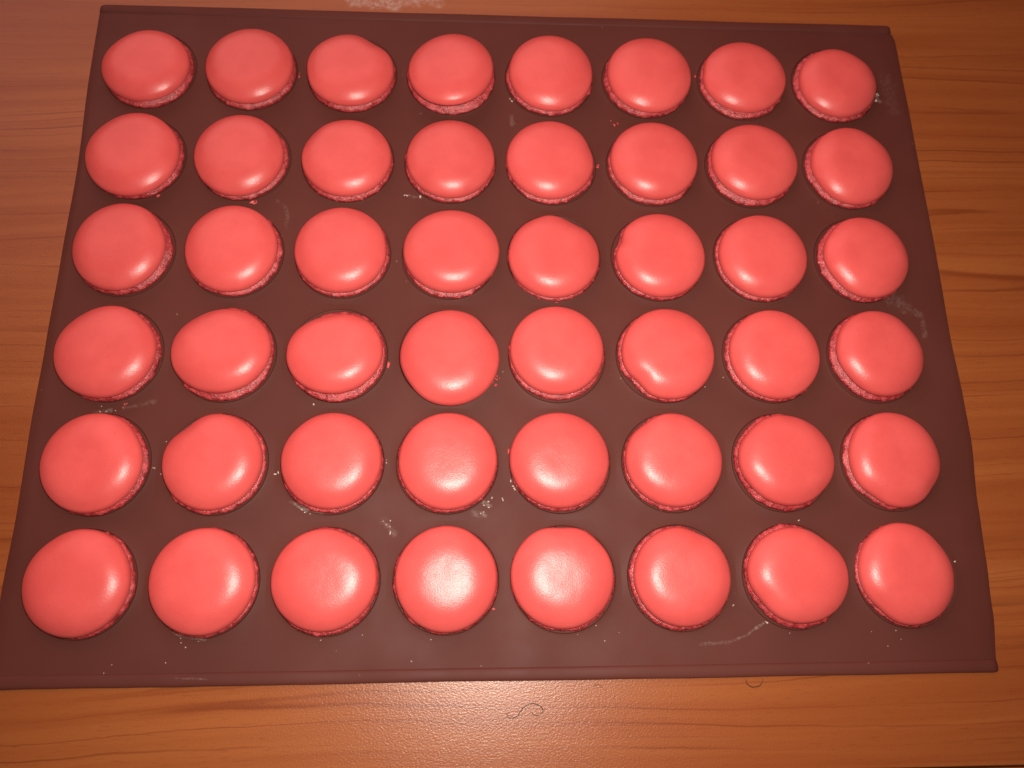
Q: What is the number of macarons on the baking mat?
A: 48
